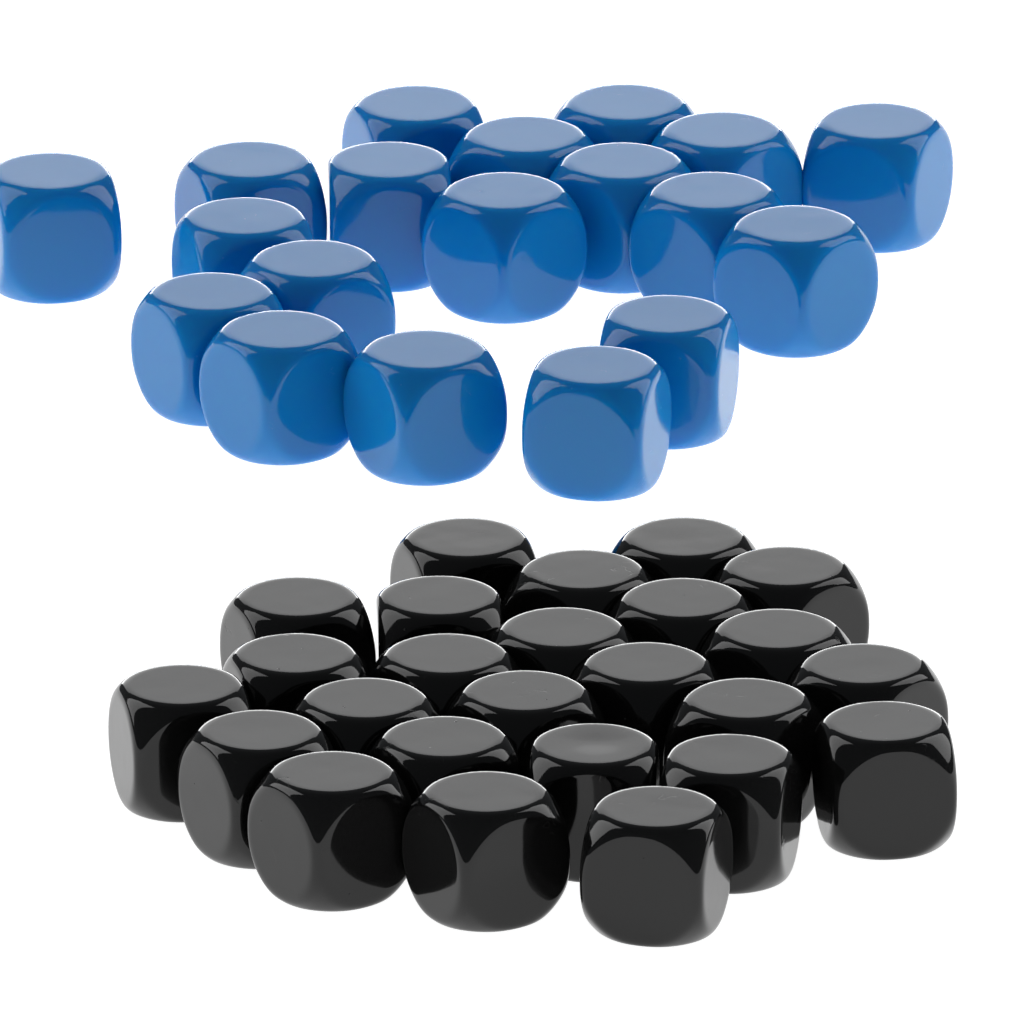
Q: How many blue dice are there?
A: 19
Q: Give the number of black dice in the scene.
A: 25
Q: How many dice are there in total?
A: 44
